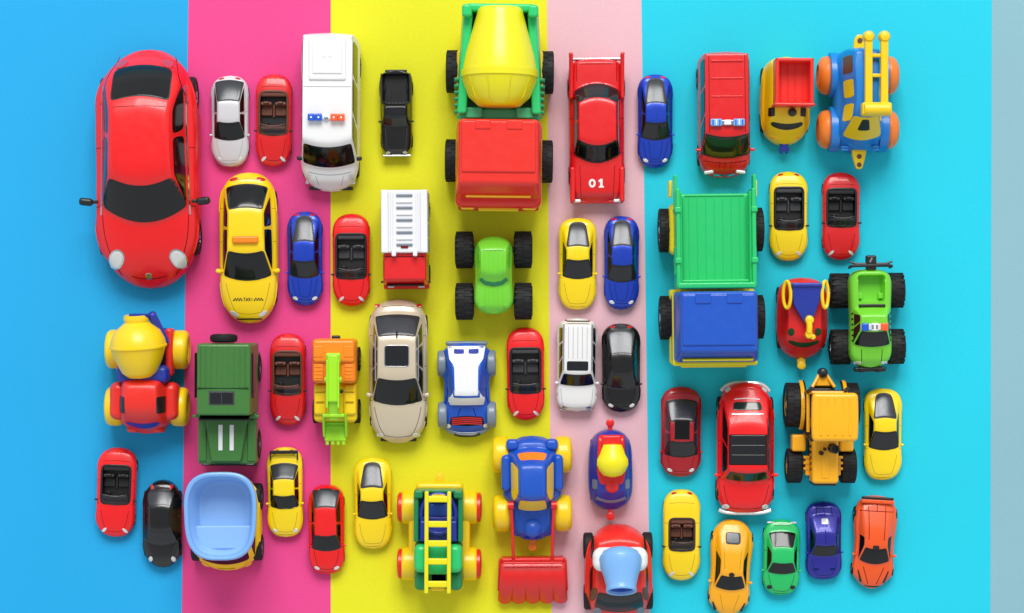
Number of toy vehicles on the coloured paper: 51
